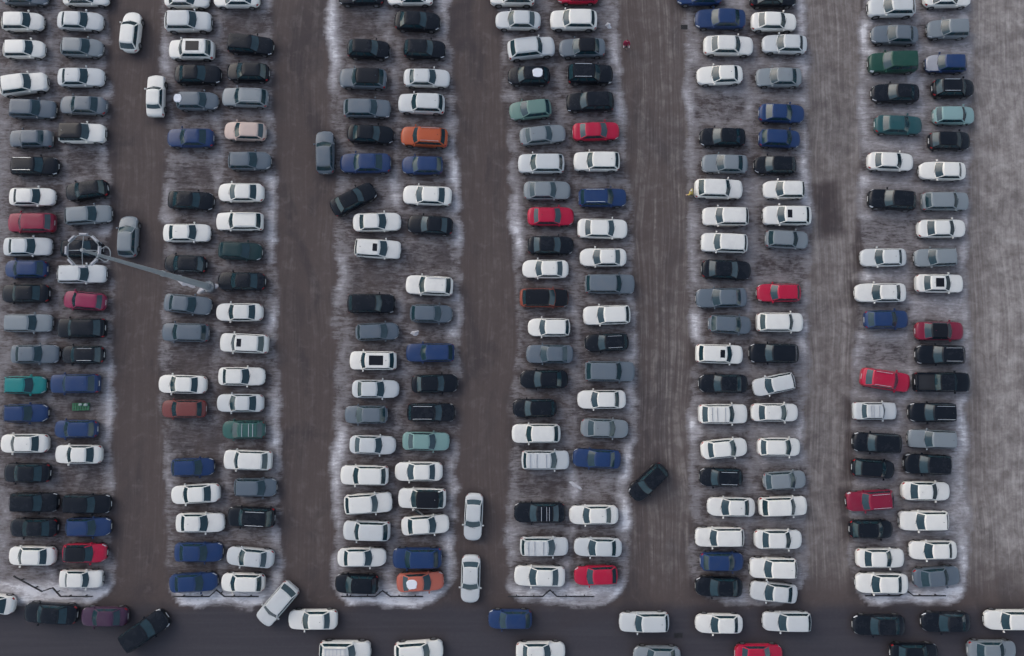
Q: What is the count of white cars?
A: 116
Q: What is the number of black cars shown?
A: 61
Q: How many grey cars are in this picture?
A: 42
